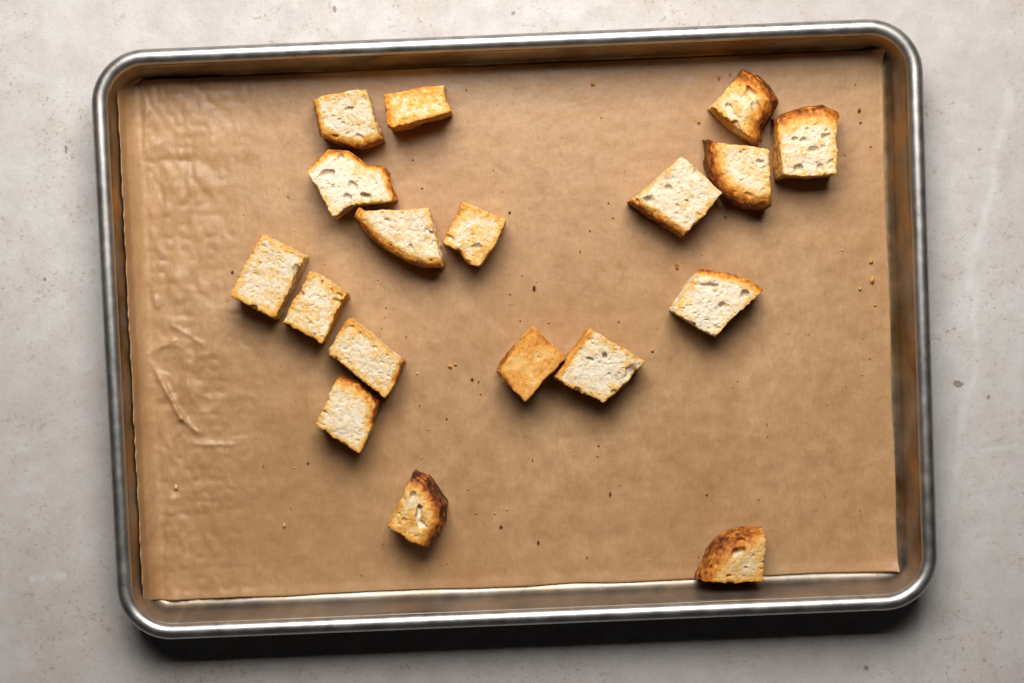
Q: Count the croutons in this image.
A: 18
